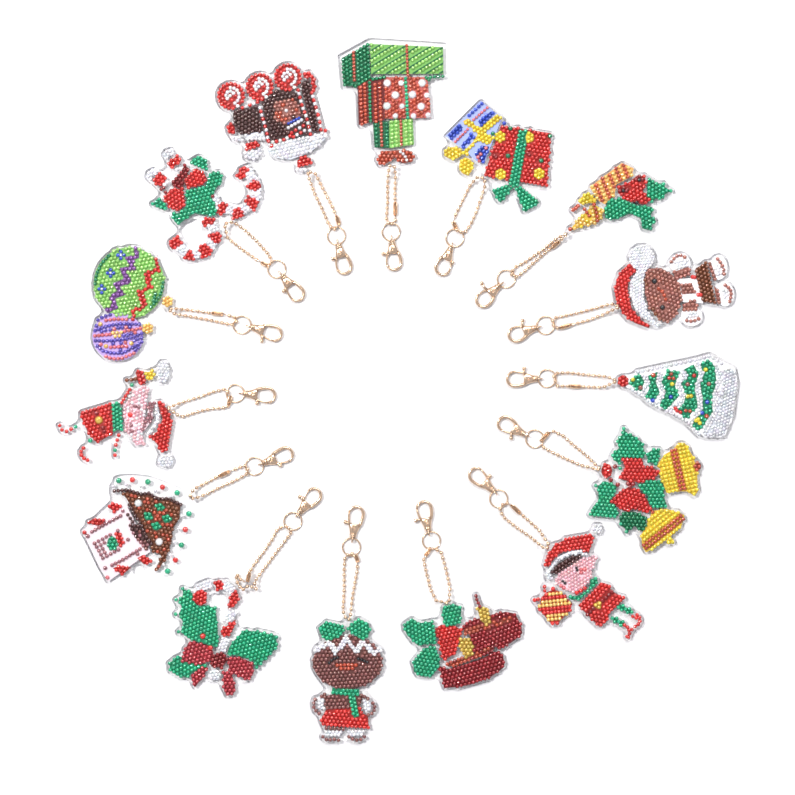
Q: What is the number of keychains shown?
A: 15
